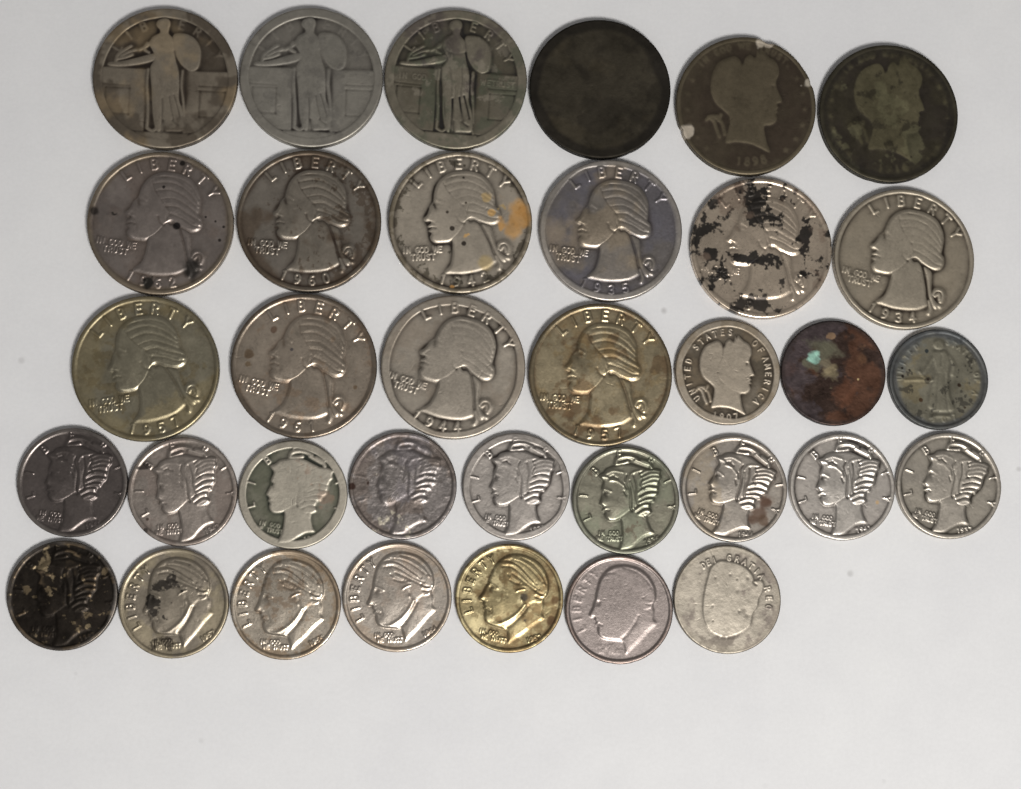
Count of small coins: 19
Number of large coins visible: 16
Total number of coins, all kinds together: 35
